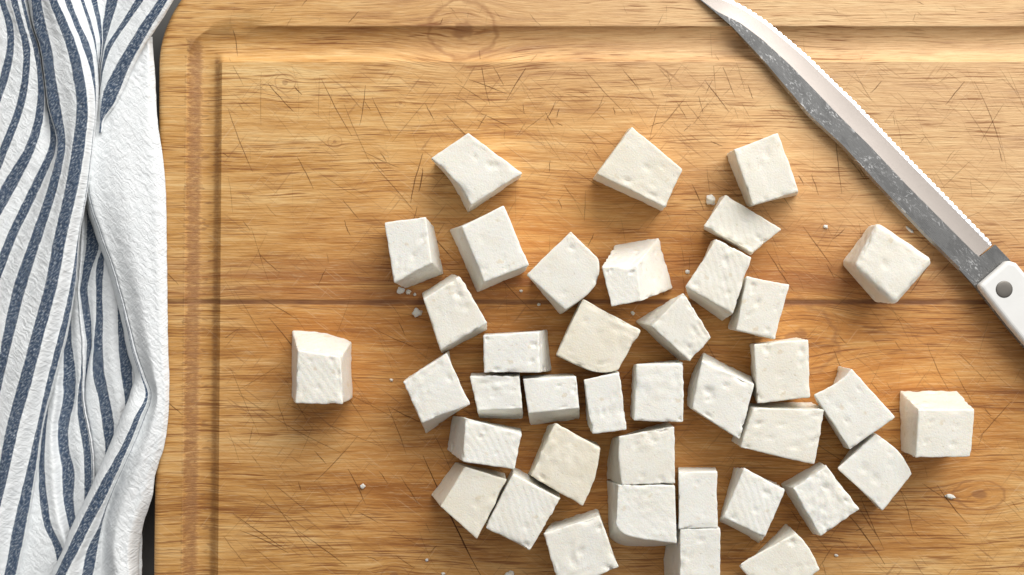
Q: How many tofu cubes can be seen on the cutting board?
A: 39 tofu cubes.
